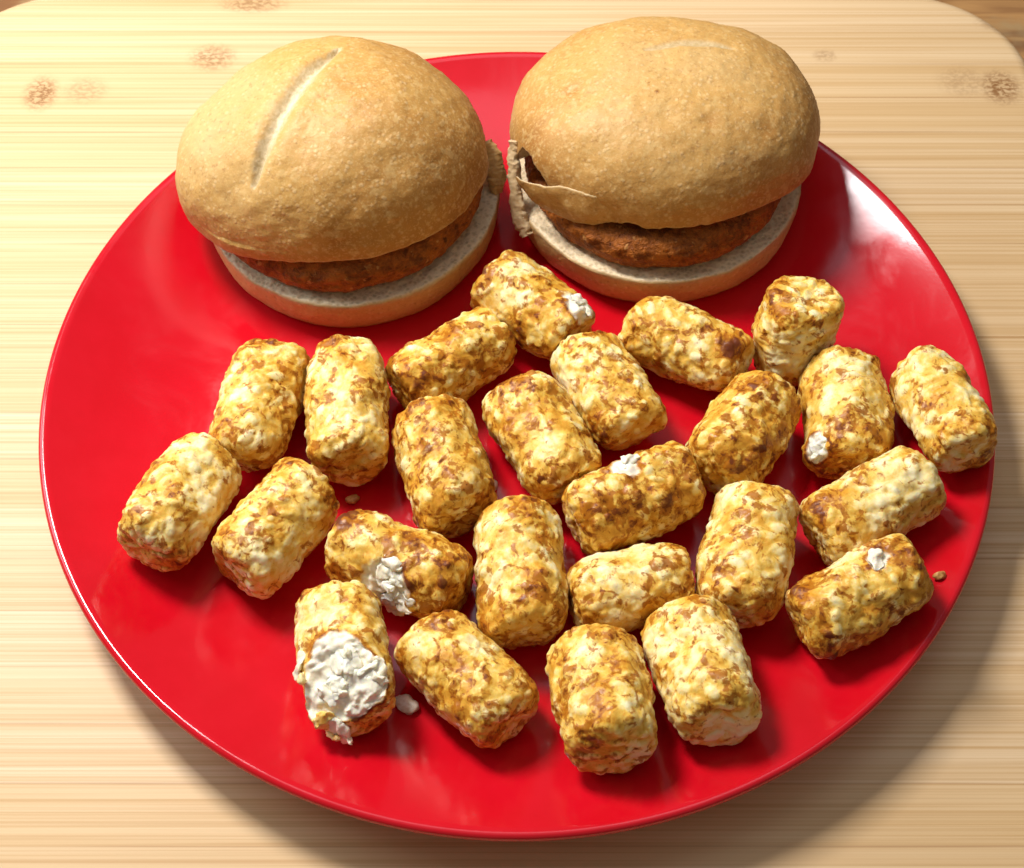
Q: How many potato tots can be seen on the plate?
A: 25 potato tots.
